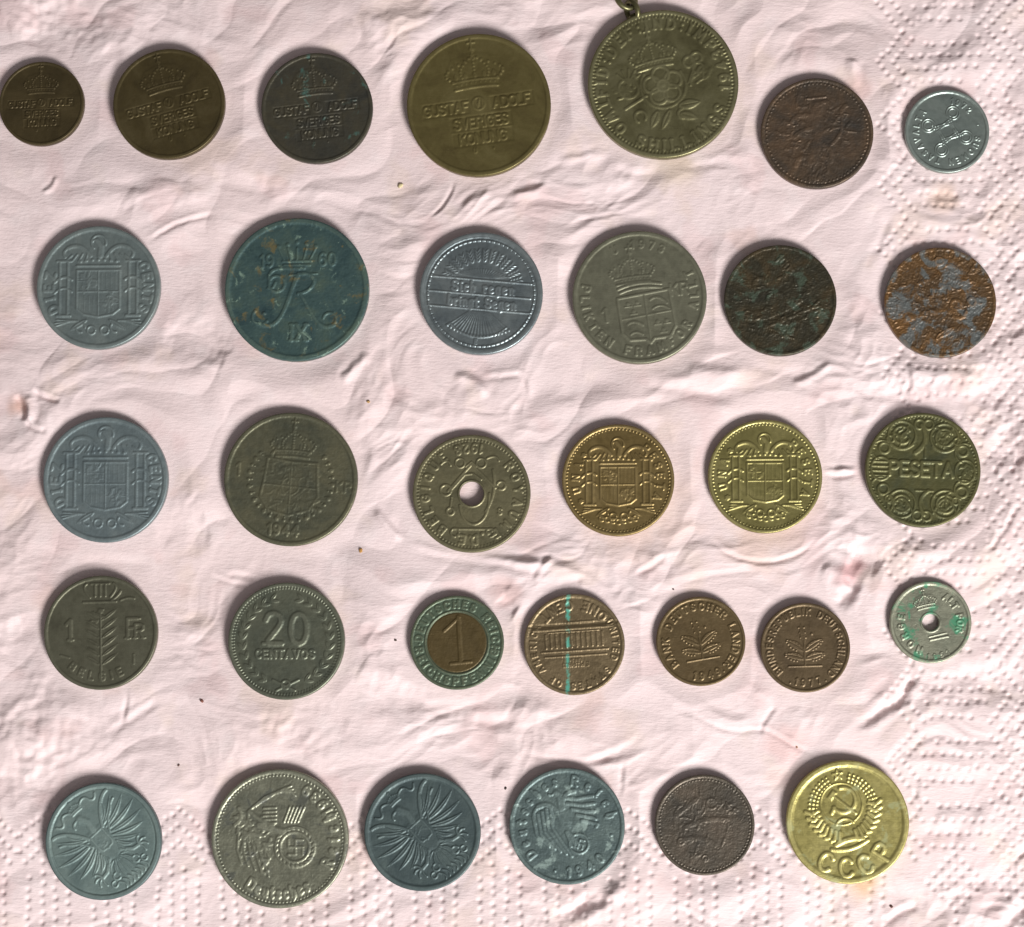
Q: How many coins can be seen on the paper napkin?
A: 32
